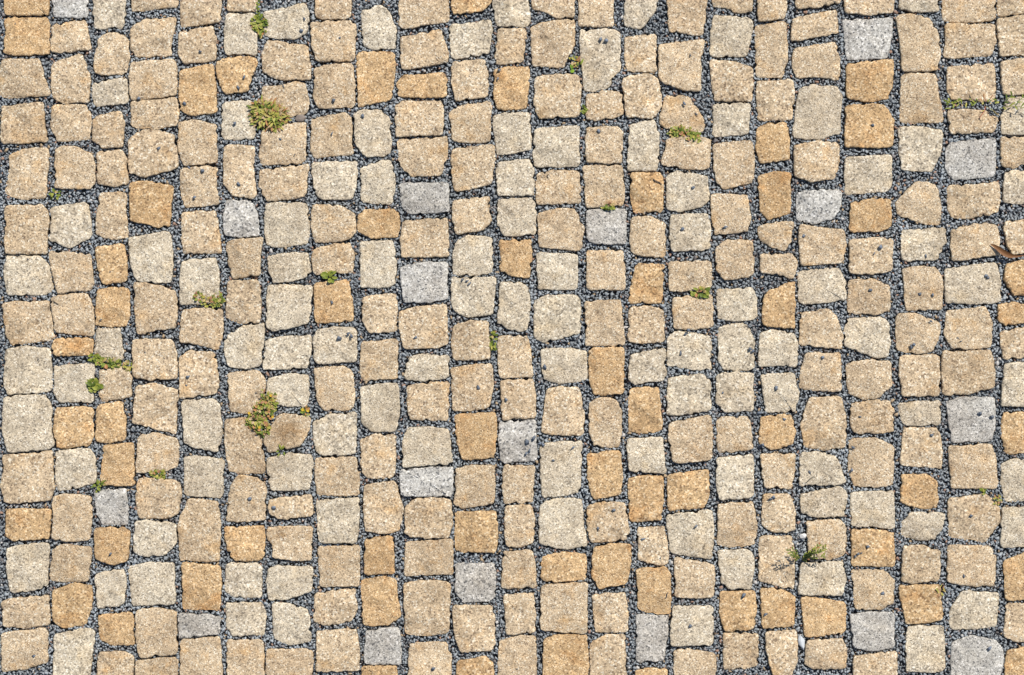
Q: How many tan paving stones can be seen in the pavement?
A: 193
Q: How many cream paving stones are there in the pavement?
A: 98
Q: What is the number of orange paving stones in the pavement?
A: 60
